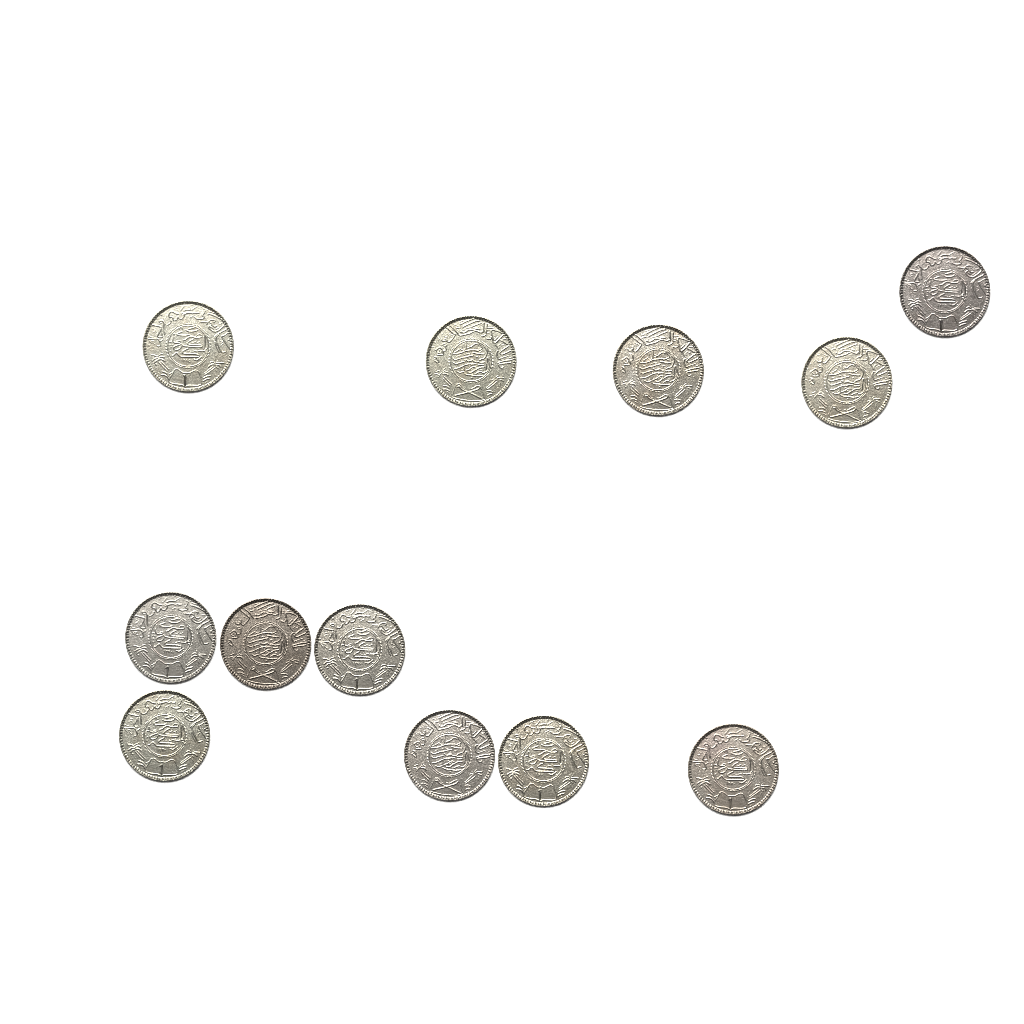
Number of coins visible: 12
